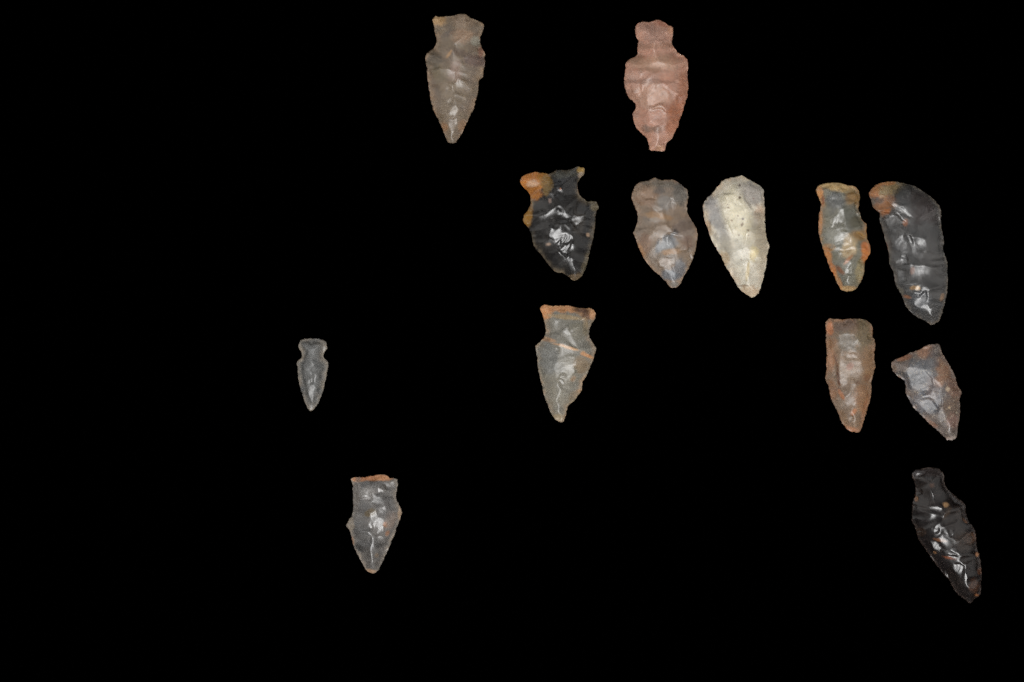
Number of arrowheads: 13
